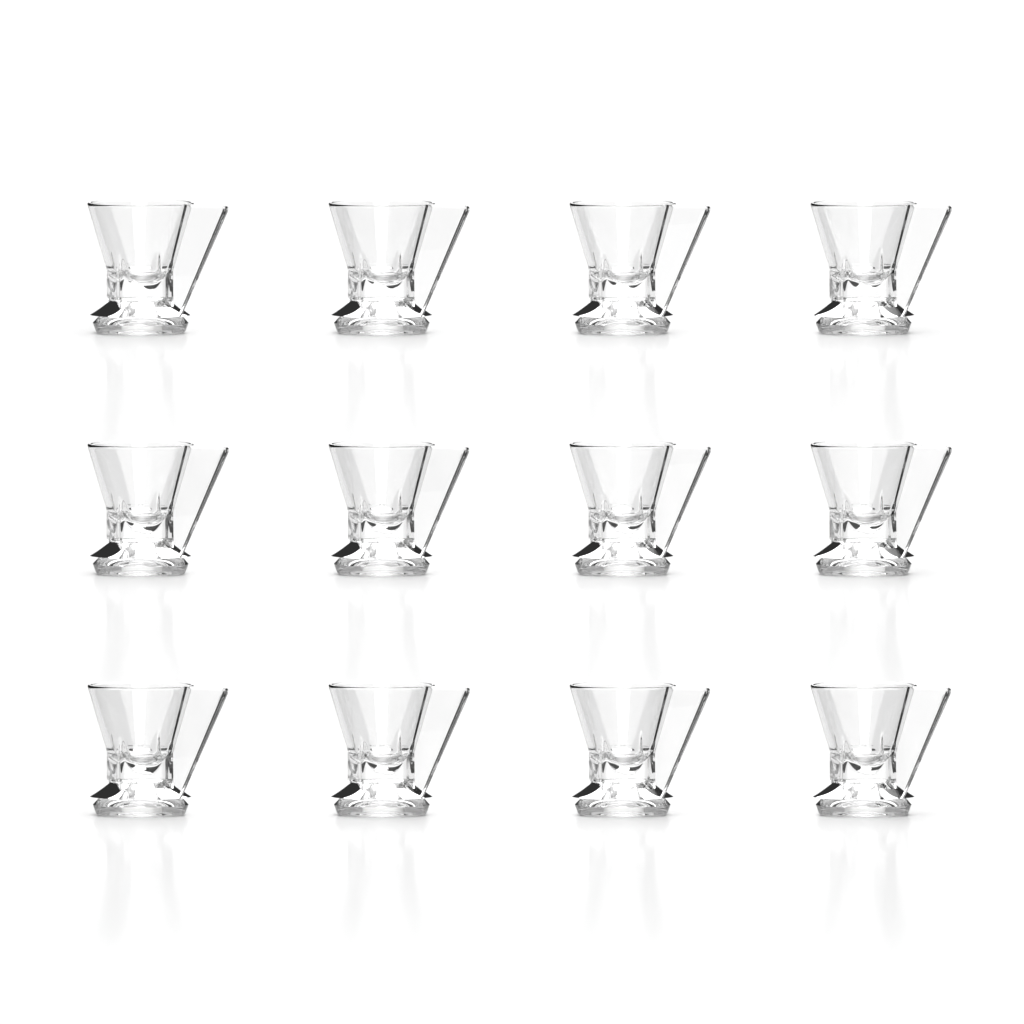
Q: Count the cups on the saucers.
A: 12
